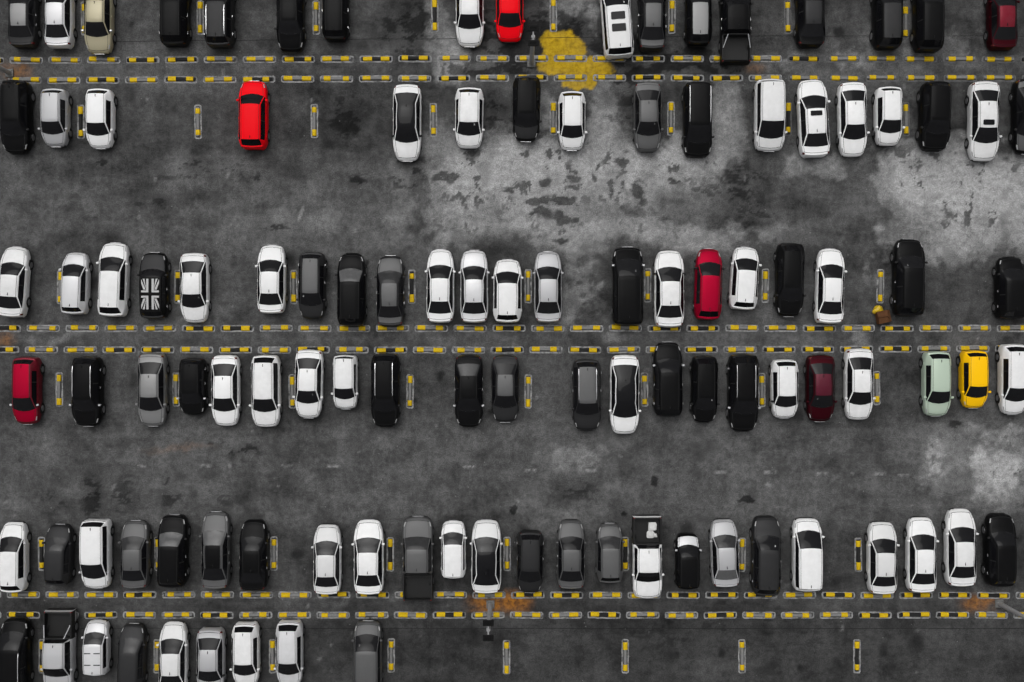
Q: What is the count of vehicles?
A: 110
